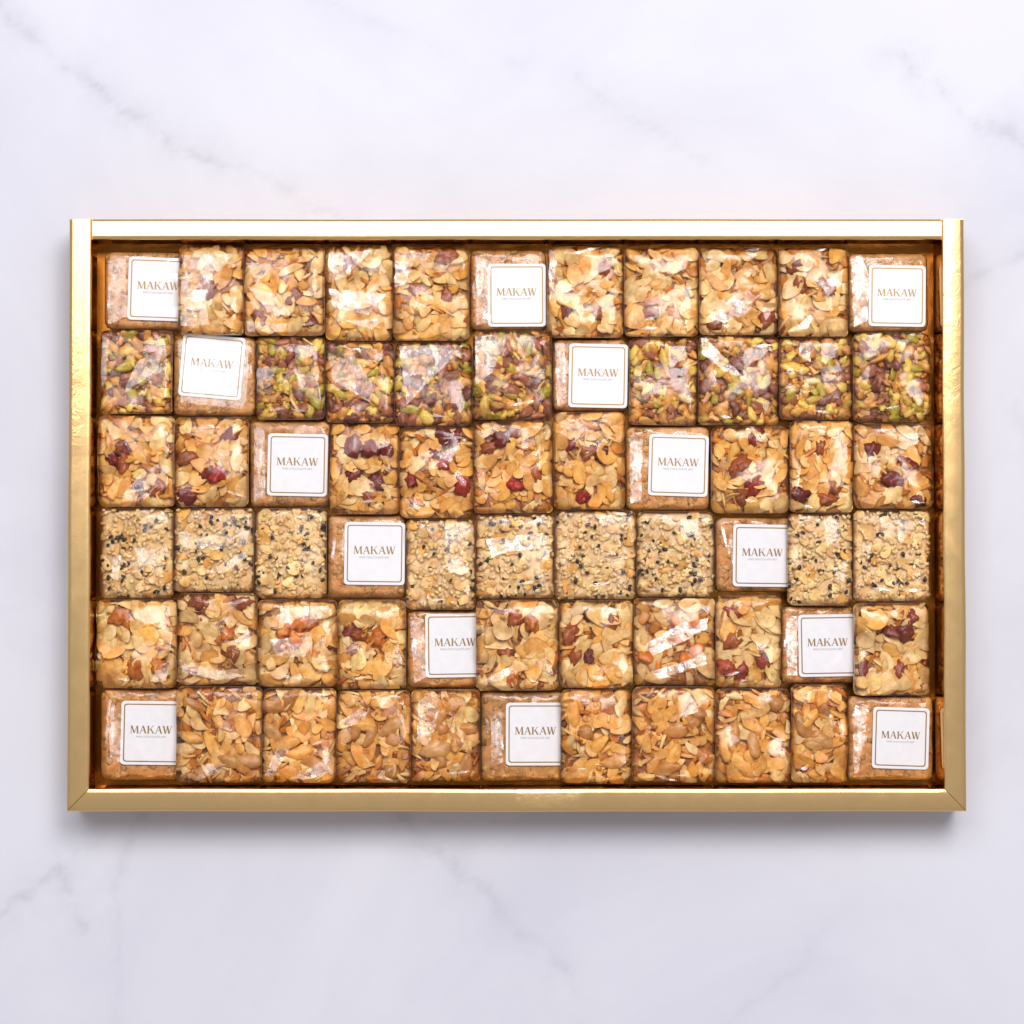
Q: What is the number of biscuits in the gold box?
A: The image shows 66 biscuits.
